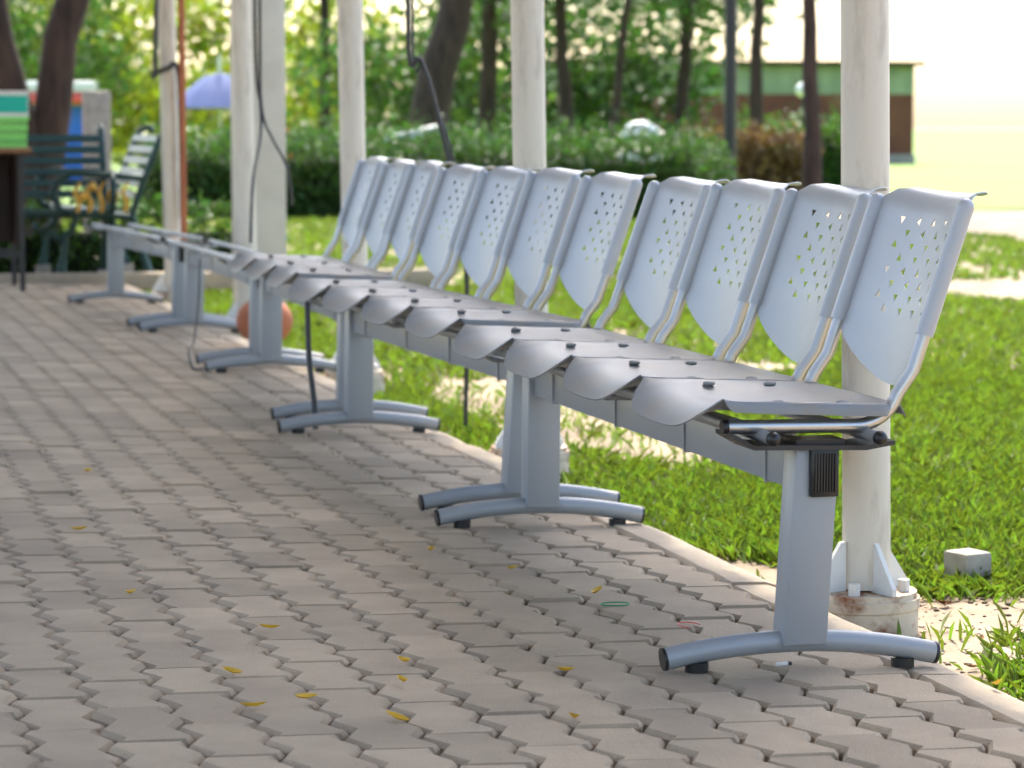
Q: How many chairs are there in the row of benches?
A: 11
